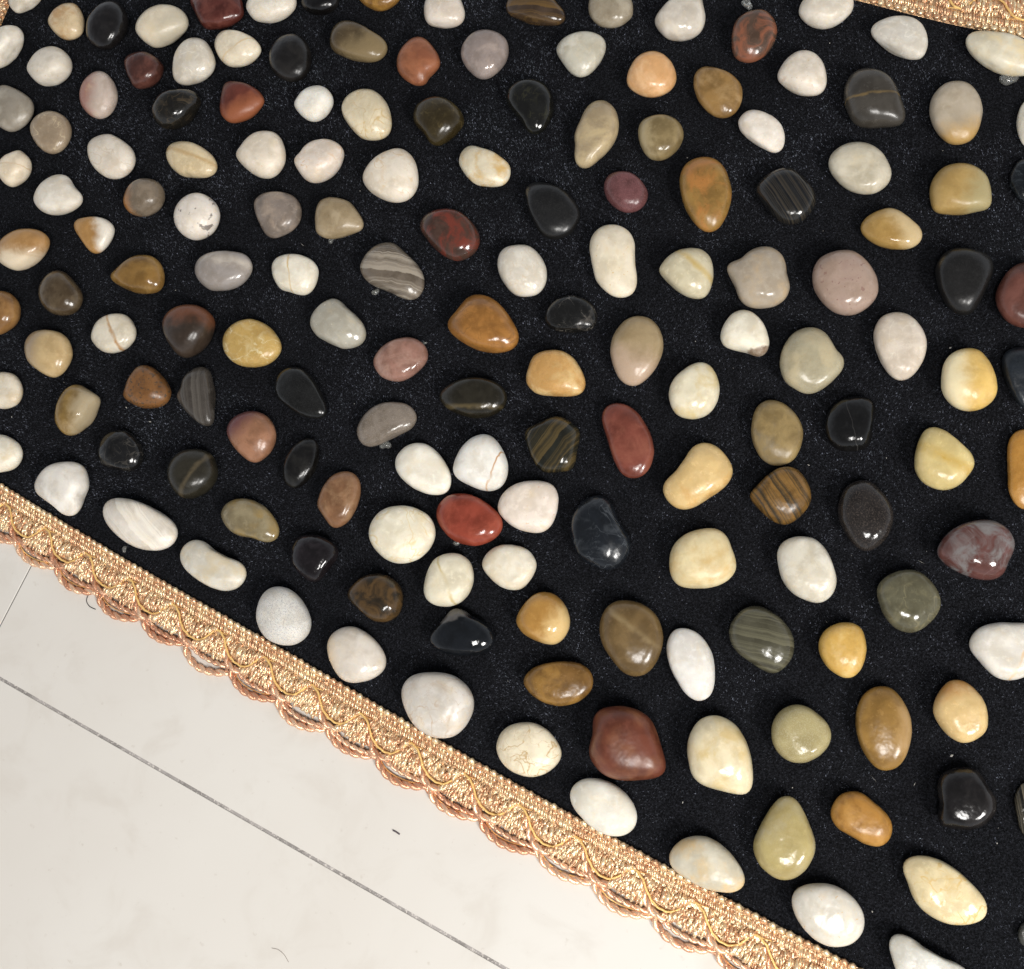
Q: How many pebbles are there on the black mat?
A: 163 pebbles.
